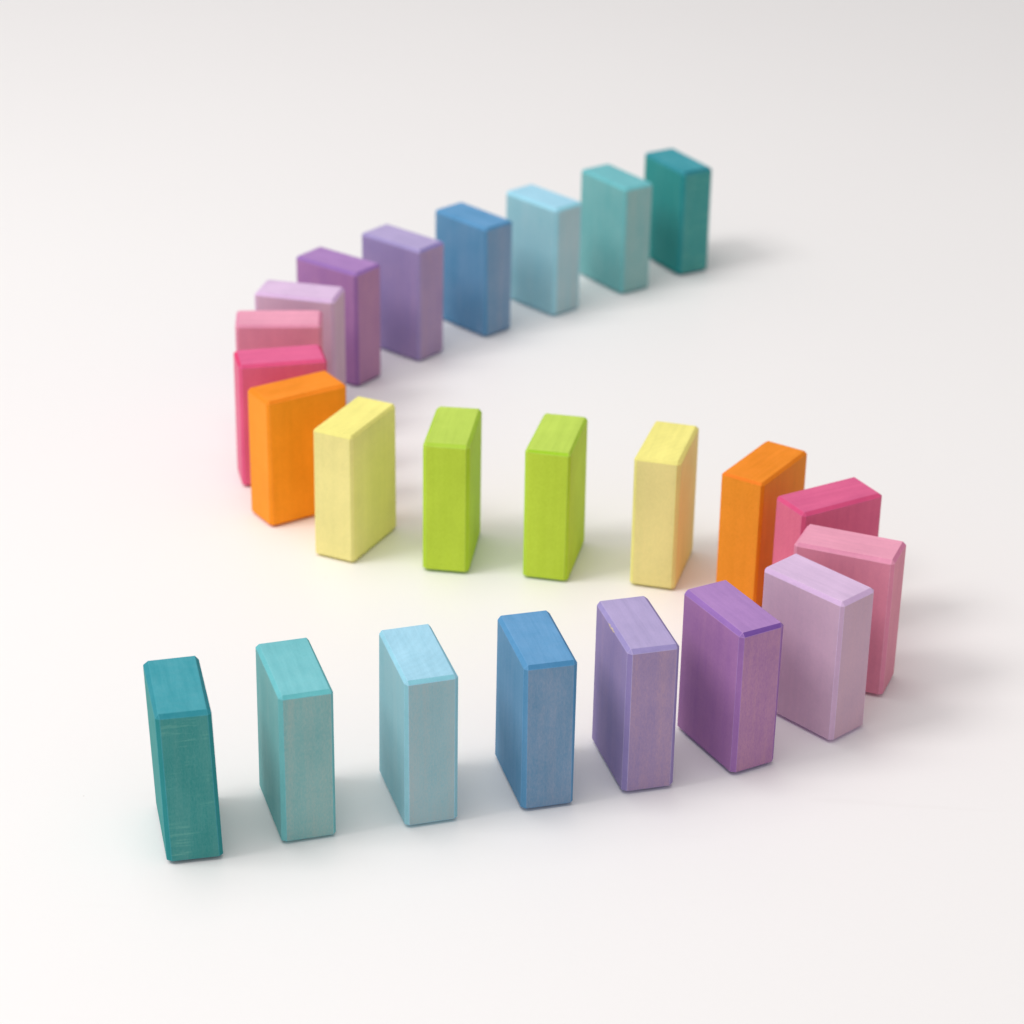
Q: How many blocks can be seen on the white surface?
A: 24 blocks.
